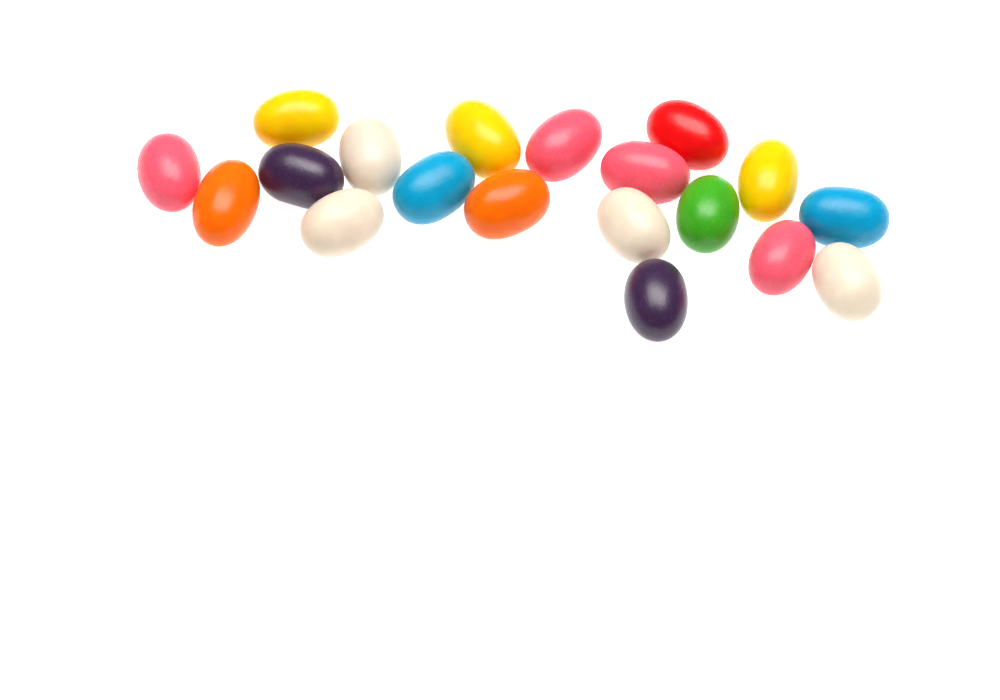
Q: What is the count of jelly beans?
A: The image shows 19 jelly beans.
